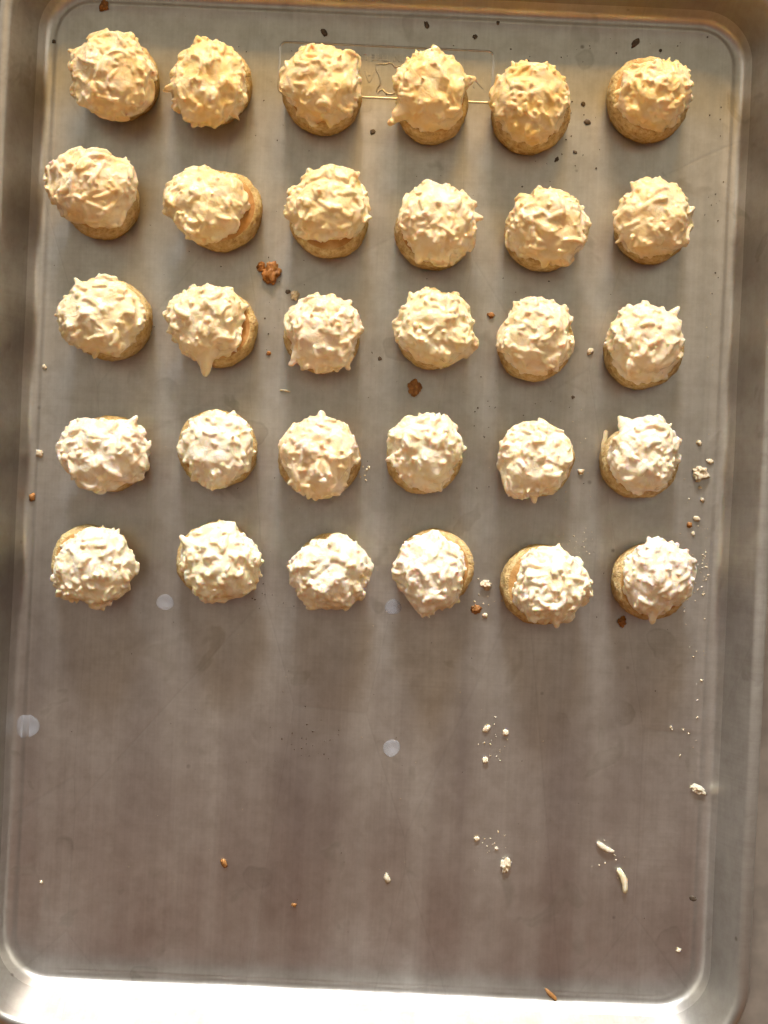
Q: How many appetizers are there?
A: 30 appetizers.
